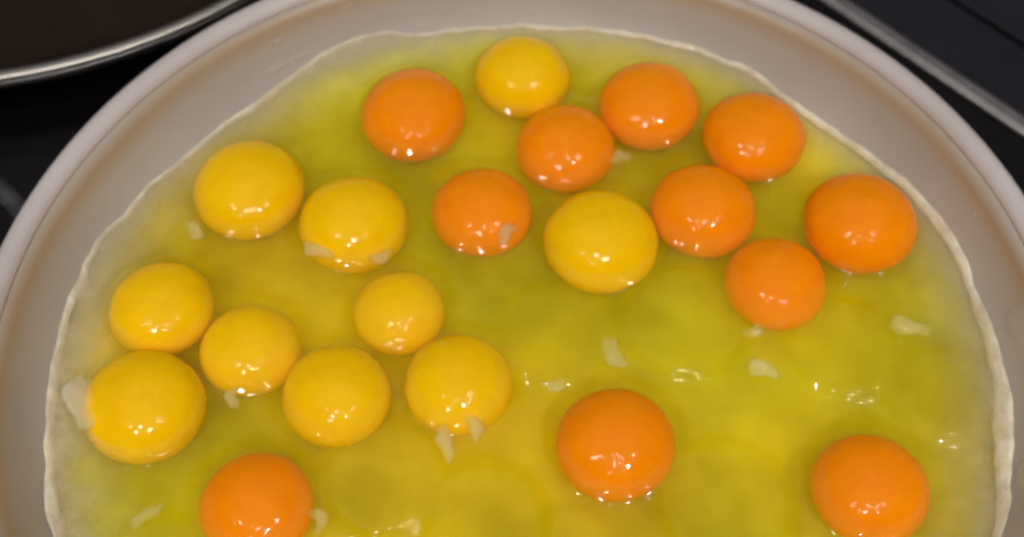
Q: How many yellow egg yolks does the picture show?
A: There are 10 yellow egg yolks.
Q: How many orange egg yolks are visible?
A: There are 11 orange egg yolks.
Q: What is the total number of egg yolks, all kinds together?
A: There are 21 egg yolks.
